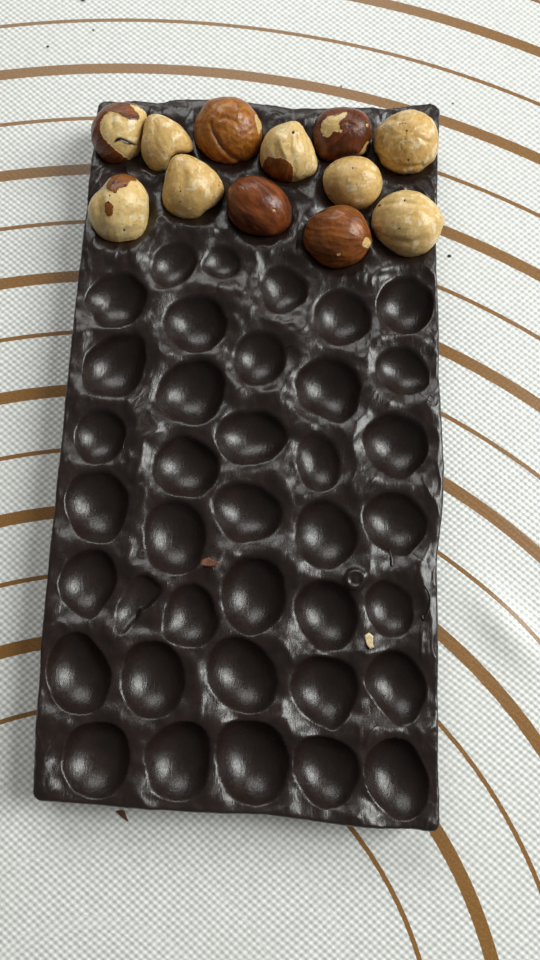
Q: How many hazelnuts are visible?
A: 12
